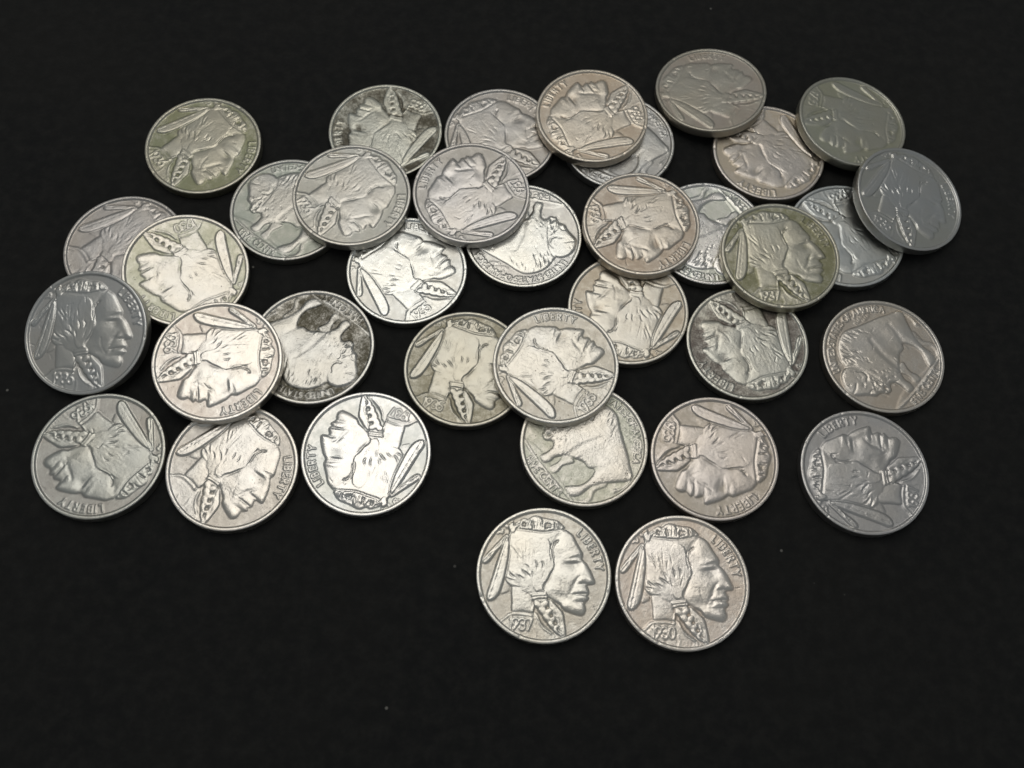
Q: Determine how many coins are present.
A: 36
